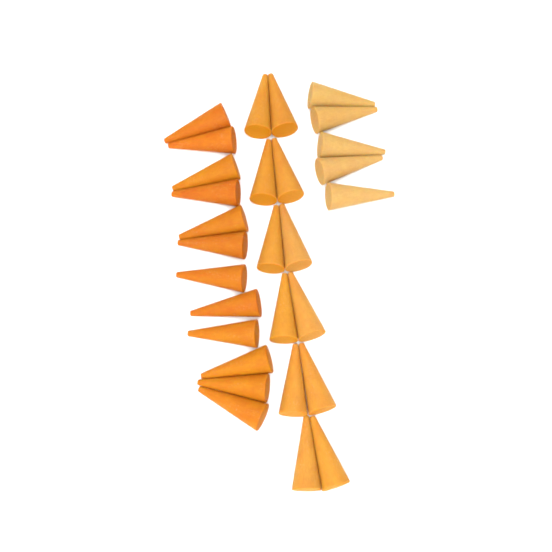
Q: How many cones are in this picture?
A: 29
